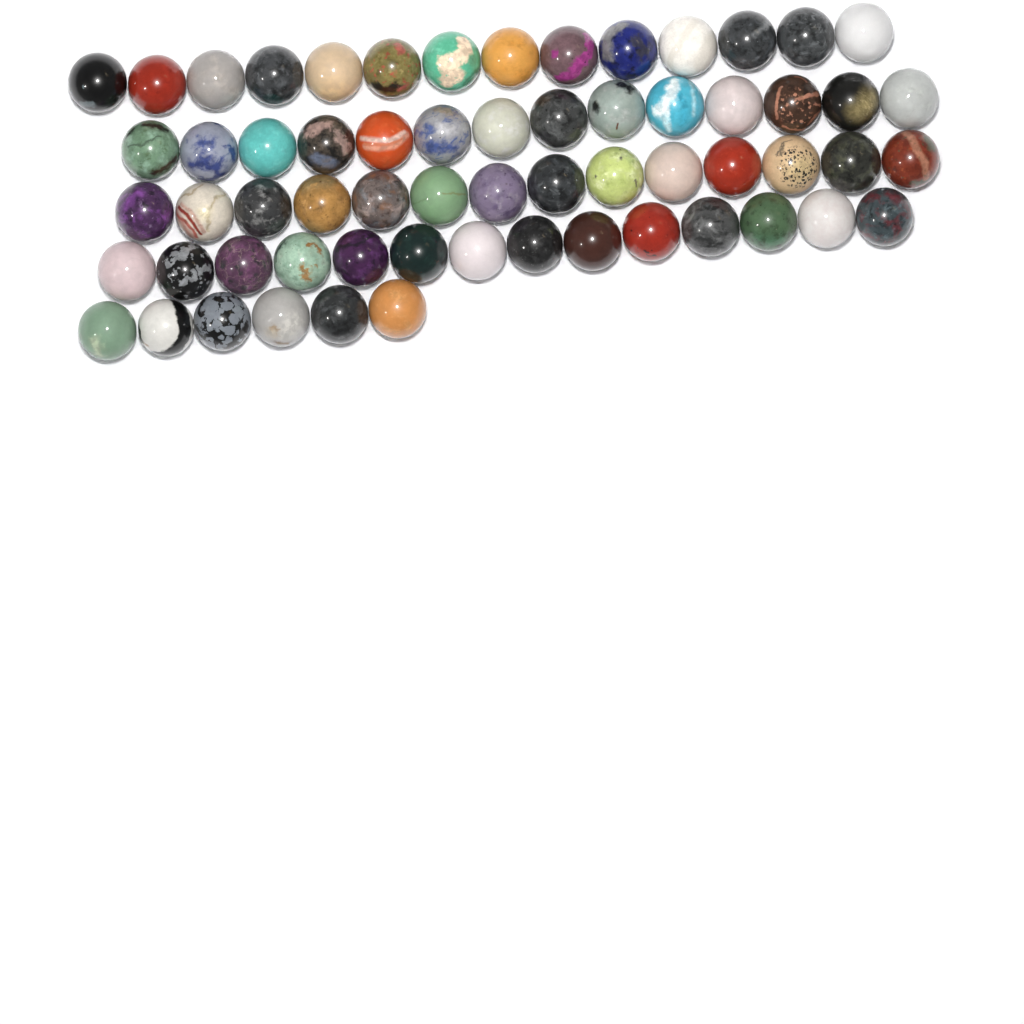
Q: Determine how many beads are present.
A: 62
